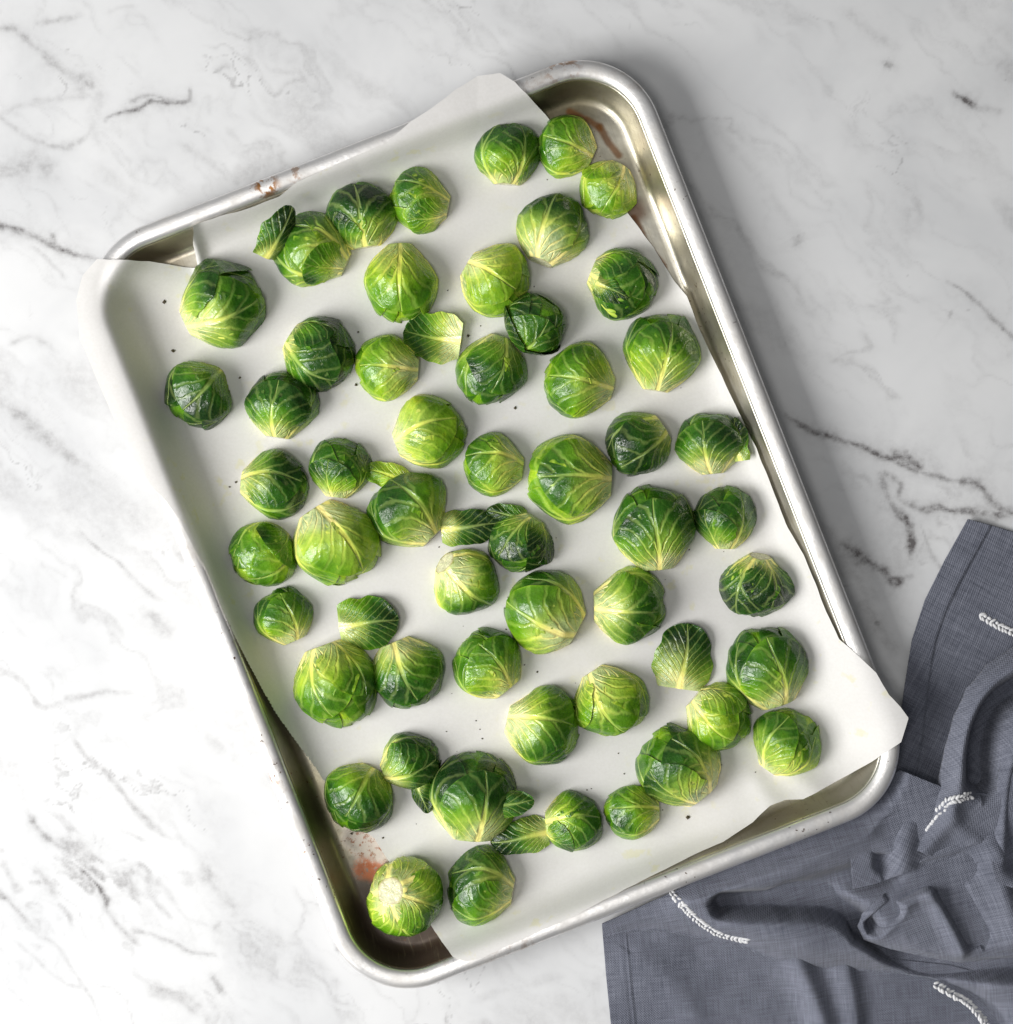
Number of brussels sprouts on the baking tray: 53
